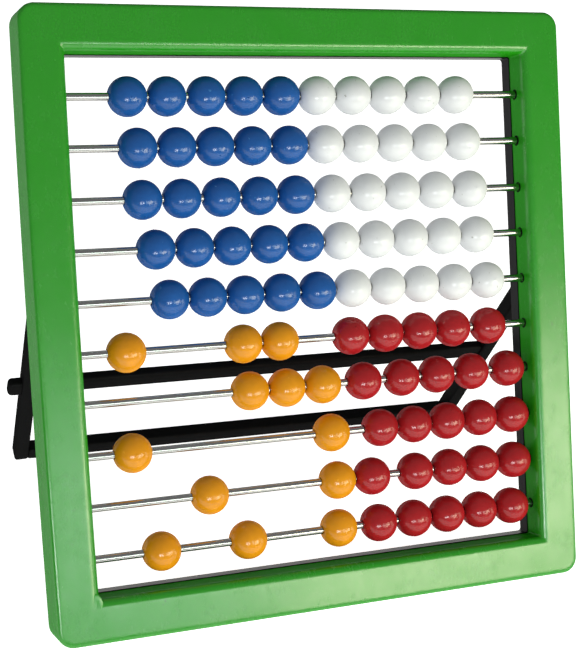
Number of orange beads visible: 13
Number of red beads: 25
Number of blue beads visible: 25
